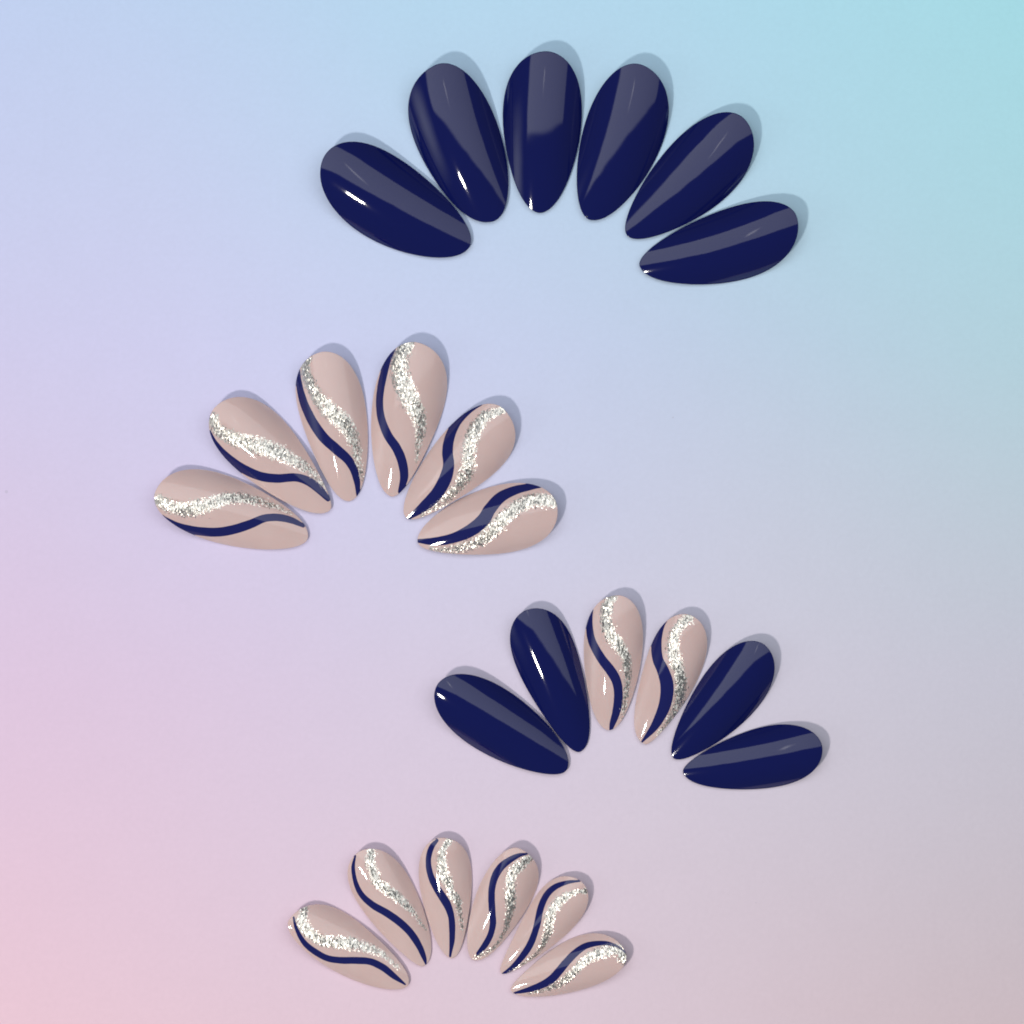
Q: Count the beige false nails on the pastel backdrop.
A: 14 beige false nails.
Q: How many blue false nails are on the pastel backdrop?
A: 10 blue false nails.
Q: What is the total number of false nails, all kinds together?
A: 24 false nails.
